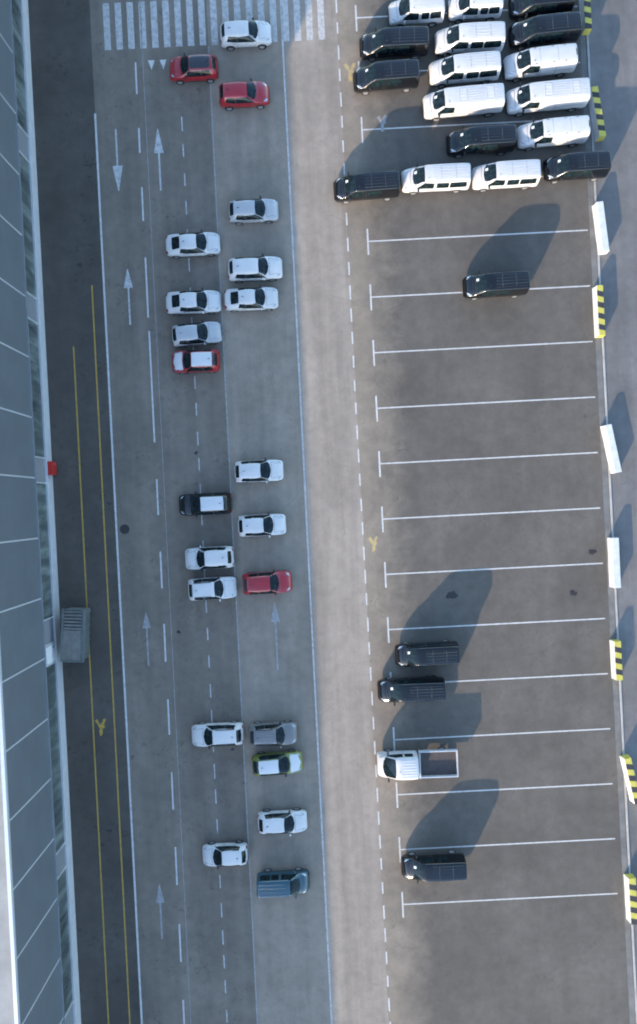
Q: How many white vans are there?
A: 10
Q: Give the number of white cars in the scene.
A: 12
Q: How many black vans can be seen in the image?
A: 11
